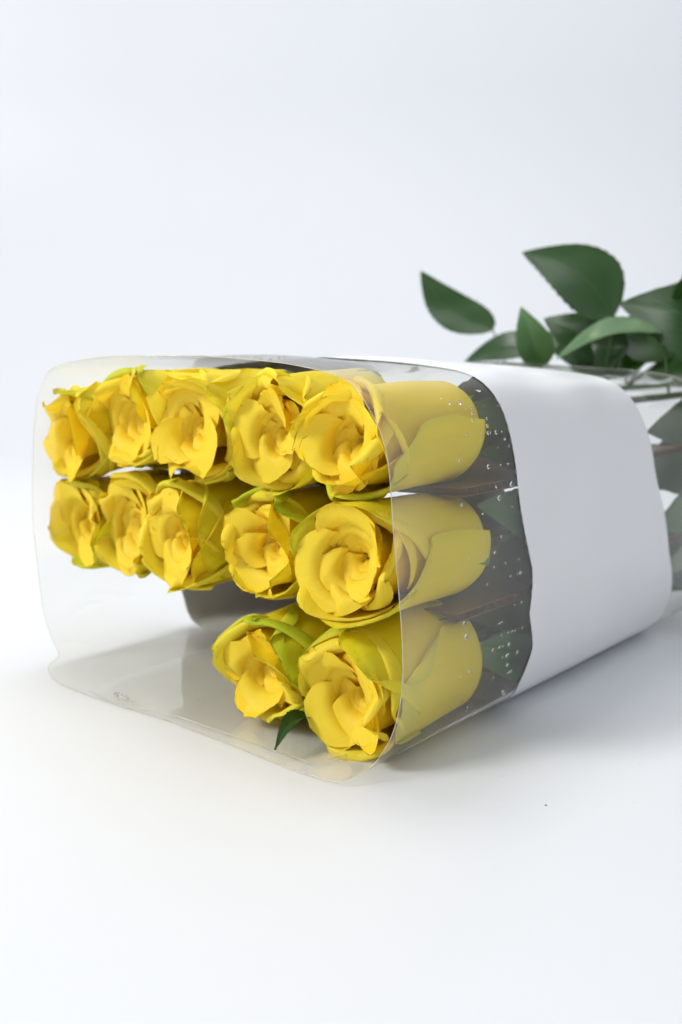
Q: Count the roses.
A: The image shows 12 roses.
